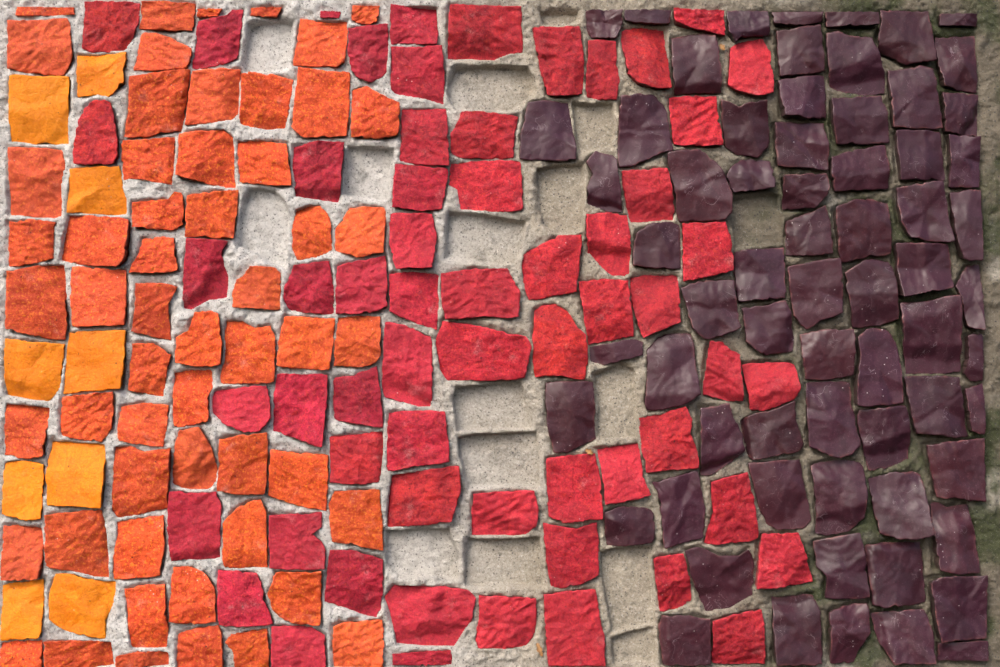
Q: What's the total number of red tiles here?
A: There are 60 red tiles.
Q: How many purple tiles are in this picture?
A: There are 67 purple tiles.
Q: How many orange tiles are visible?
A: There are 55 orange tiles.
